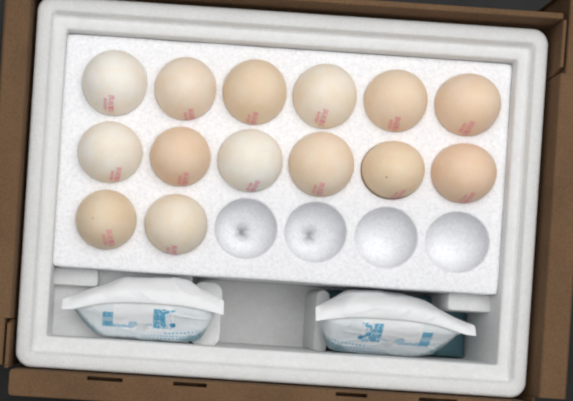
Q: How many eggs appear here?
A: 14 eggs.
